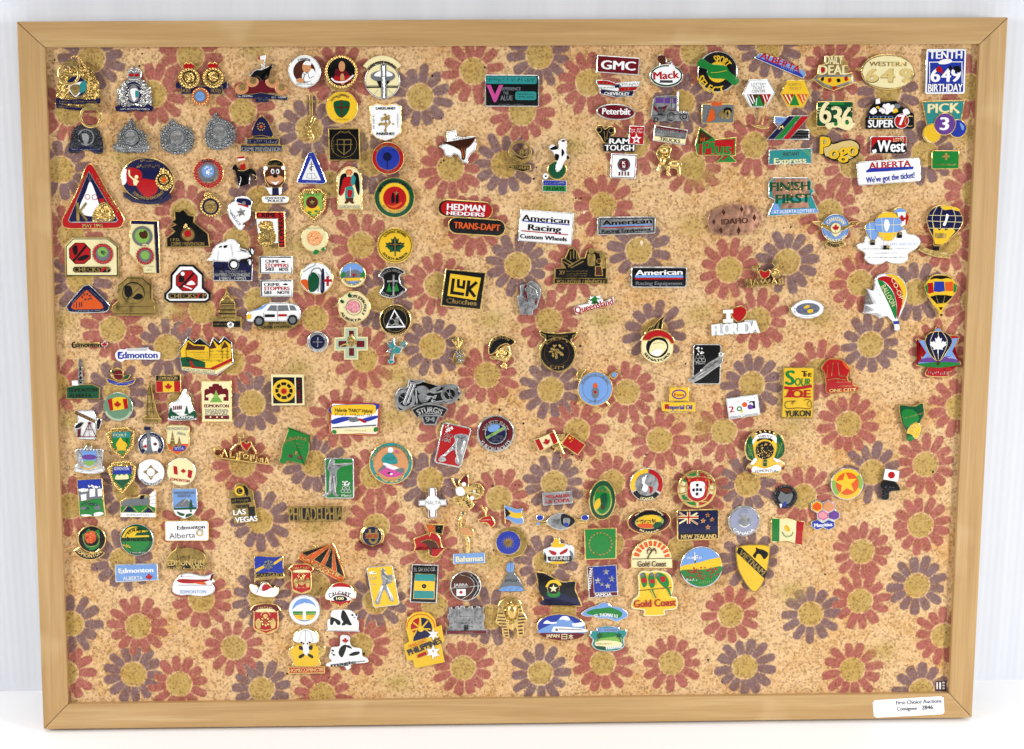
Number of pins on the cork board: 200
